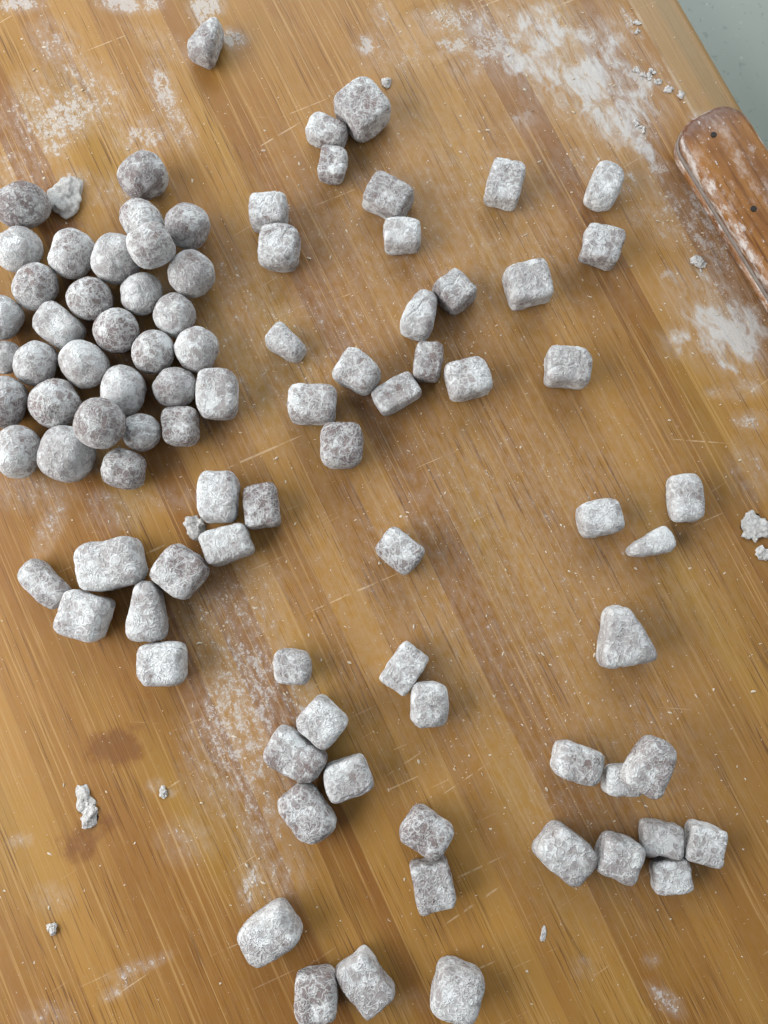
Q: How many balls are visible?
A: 29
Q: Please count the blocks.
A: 60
